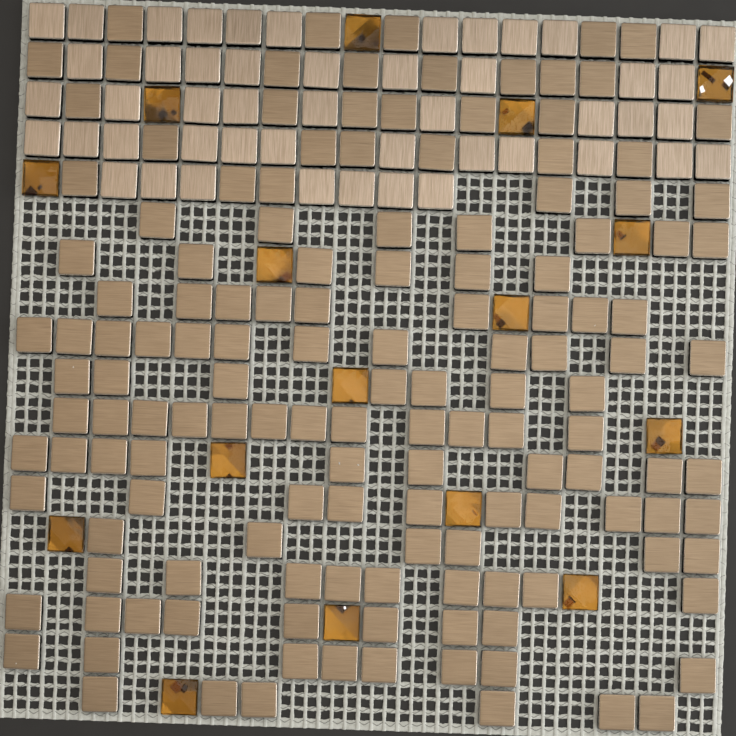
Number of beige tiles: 49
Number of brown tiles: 142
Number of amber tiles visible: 16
